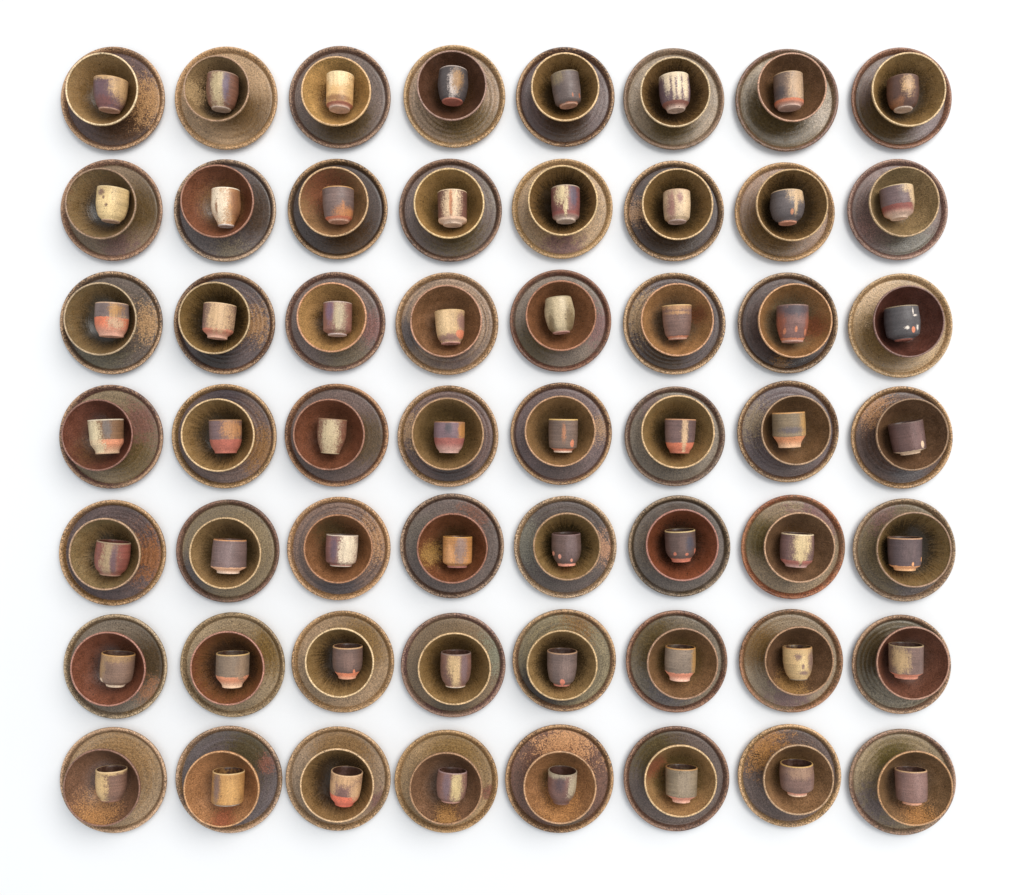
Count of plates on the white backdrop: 56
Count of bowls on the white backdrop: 56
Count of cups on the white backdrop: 56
